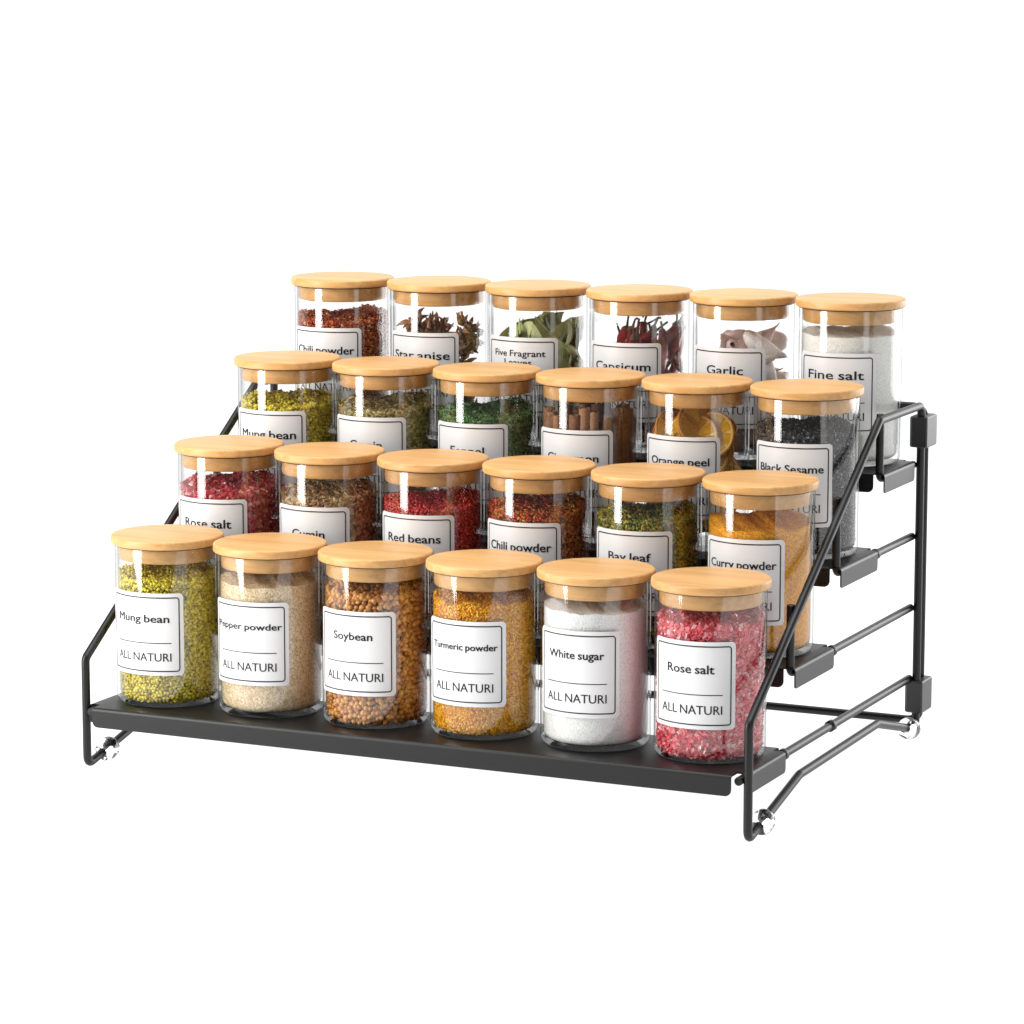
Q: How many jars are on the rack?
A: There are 24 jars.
